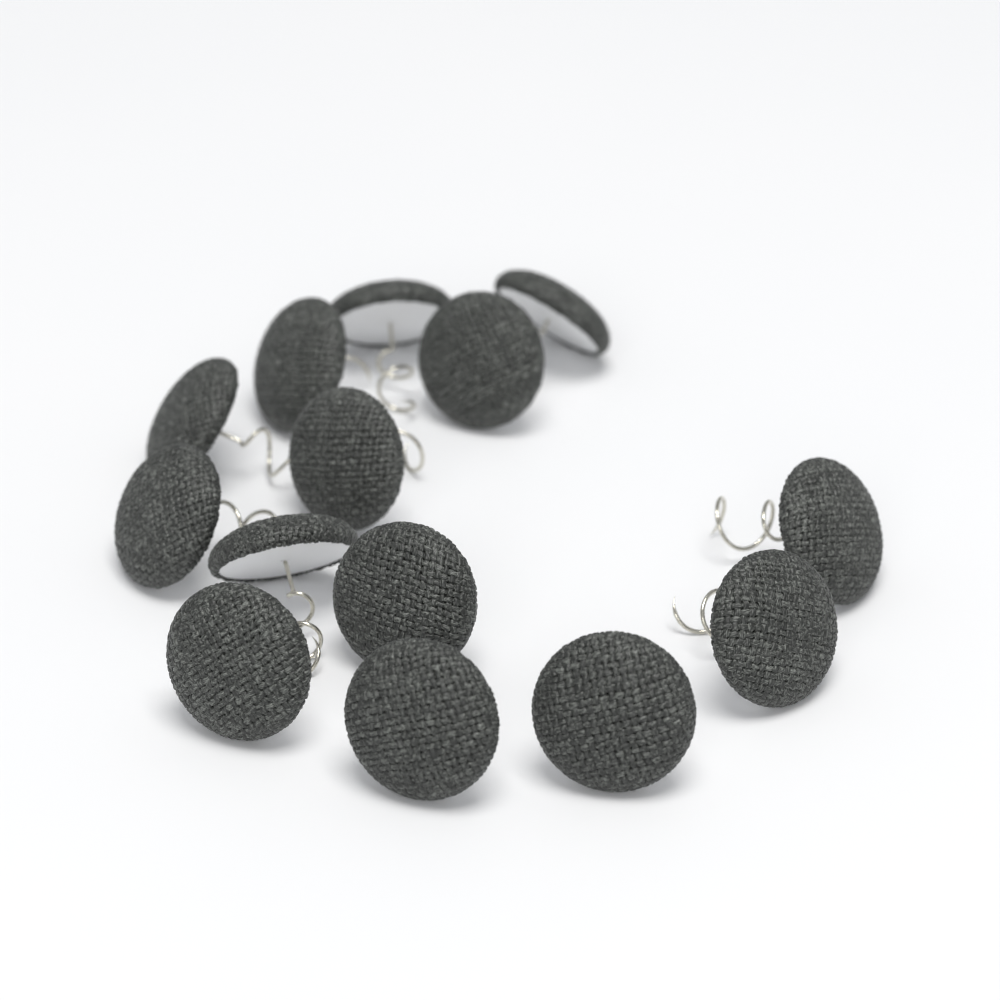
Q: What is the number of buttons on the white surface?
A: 14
